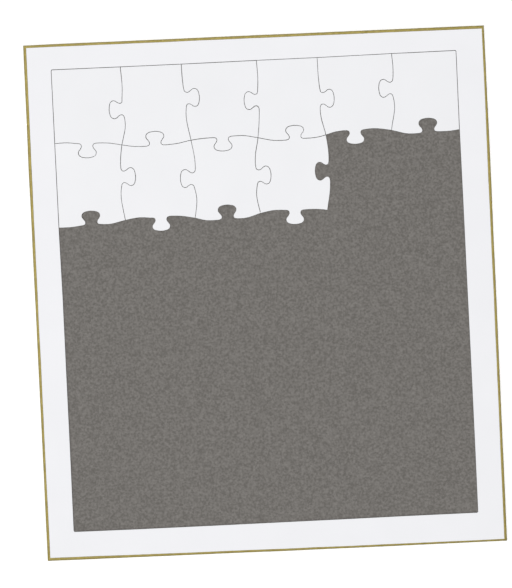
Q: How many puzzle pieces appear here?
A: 10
